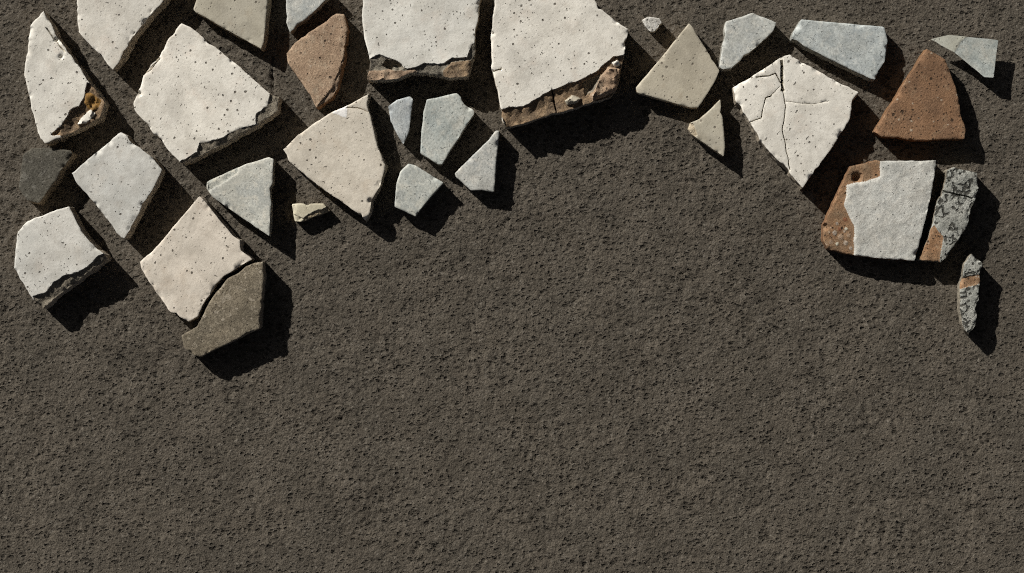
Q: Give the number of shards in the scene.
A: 31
